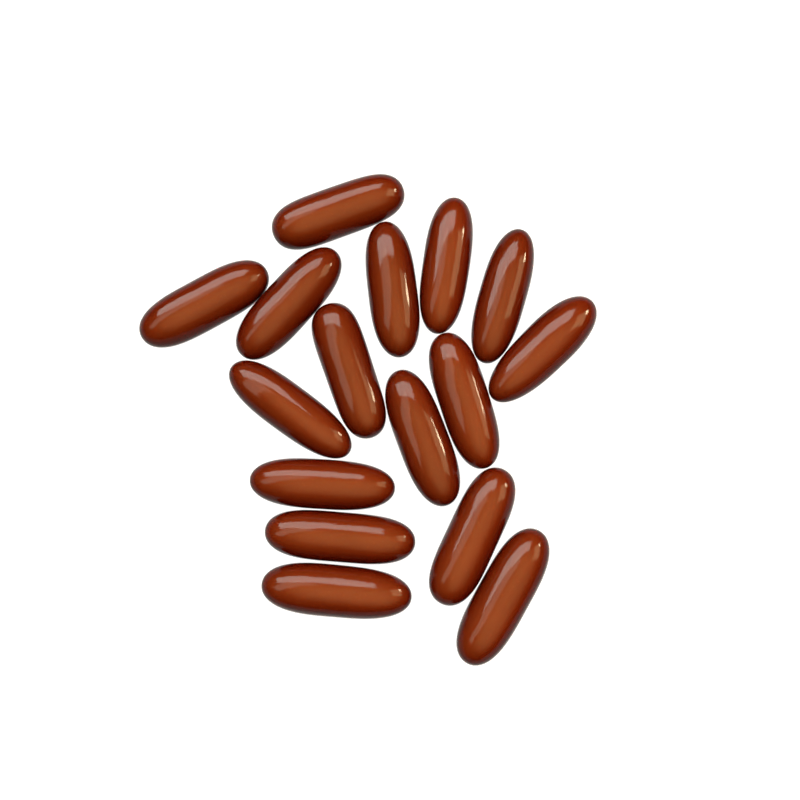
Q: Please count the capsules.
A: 16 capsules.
